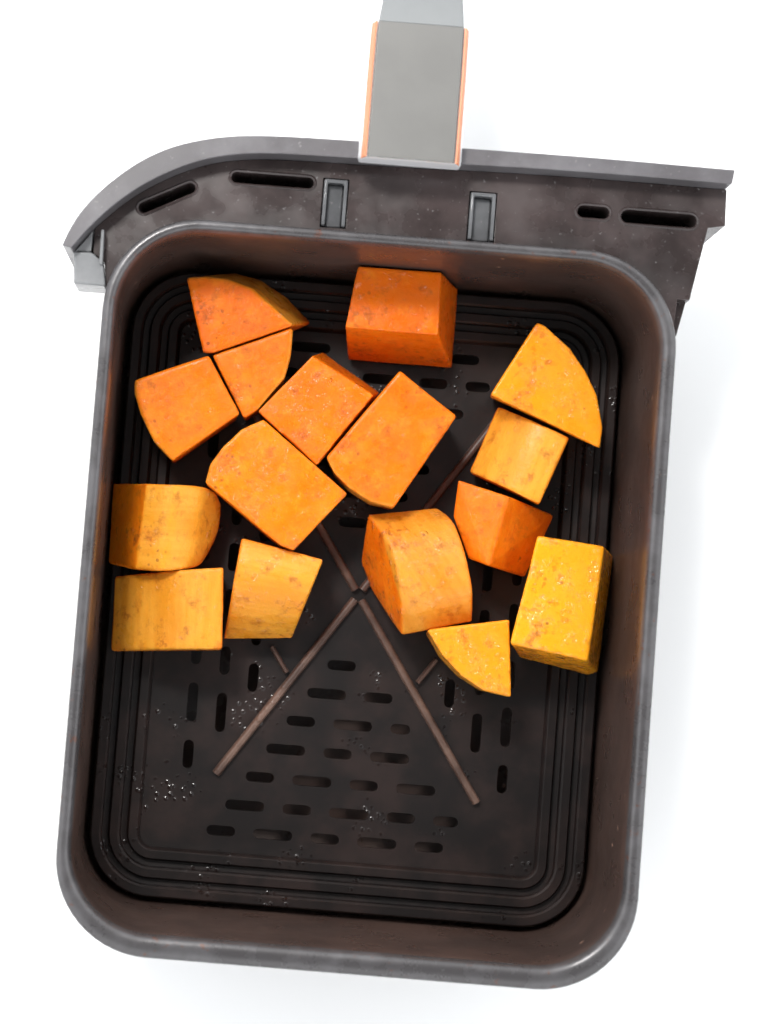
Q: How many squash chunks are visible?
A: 16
